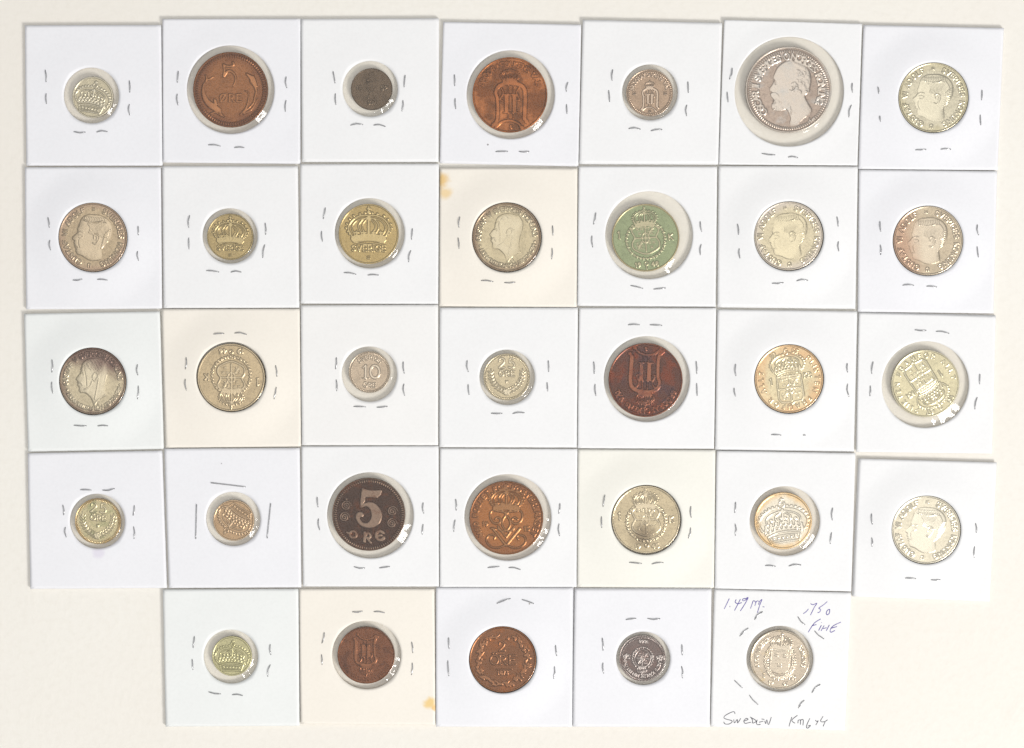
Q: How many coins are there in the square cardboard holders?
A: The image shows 33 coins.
